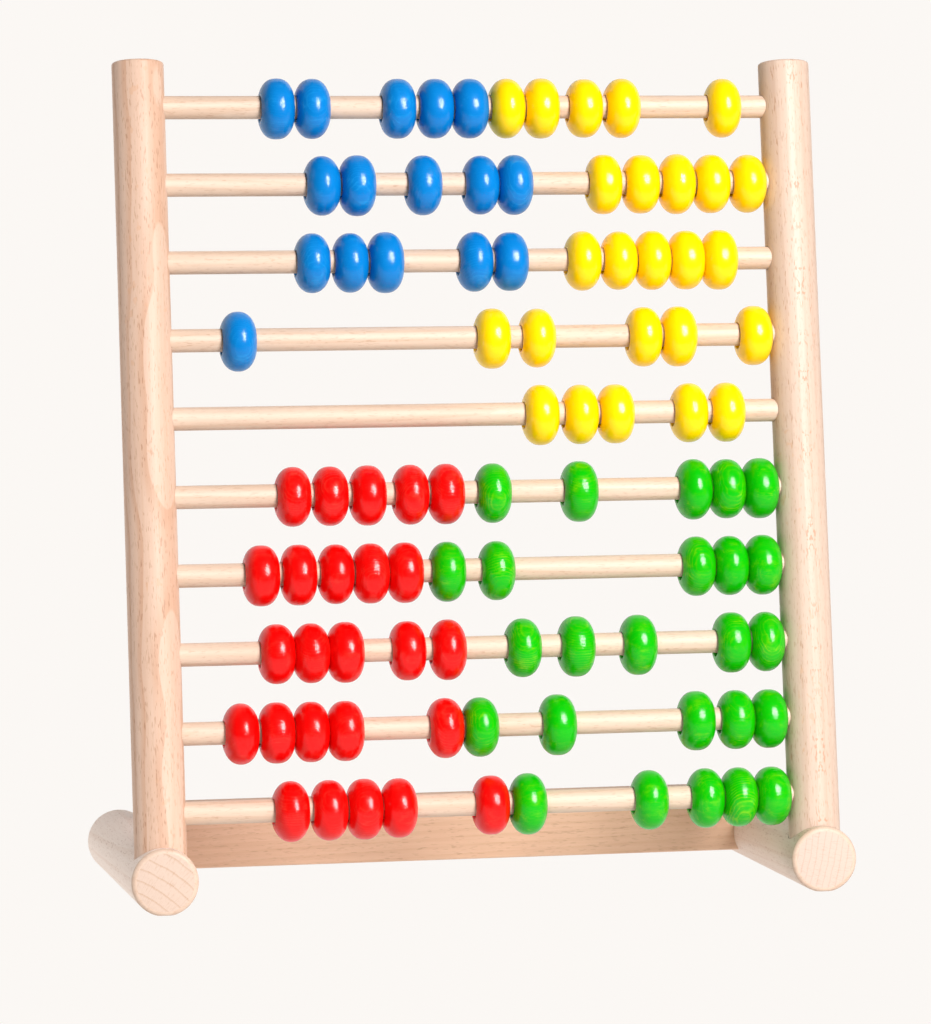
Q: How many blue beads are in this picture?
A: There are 16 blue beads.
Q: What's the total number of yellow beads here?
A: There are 25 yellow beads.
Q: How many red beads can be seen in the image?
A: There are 25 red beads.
